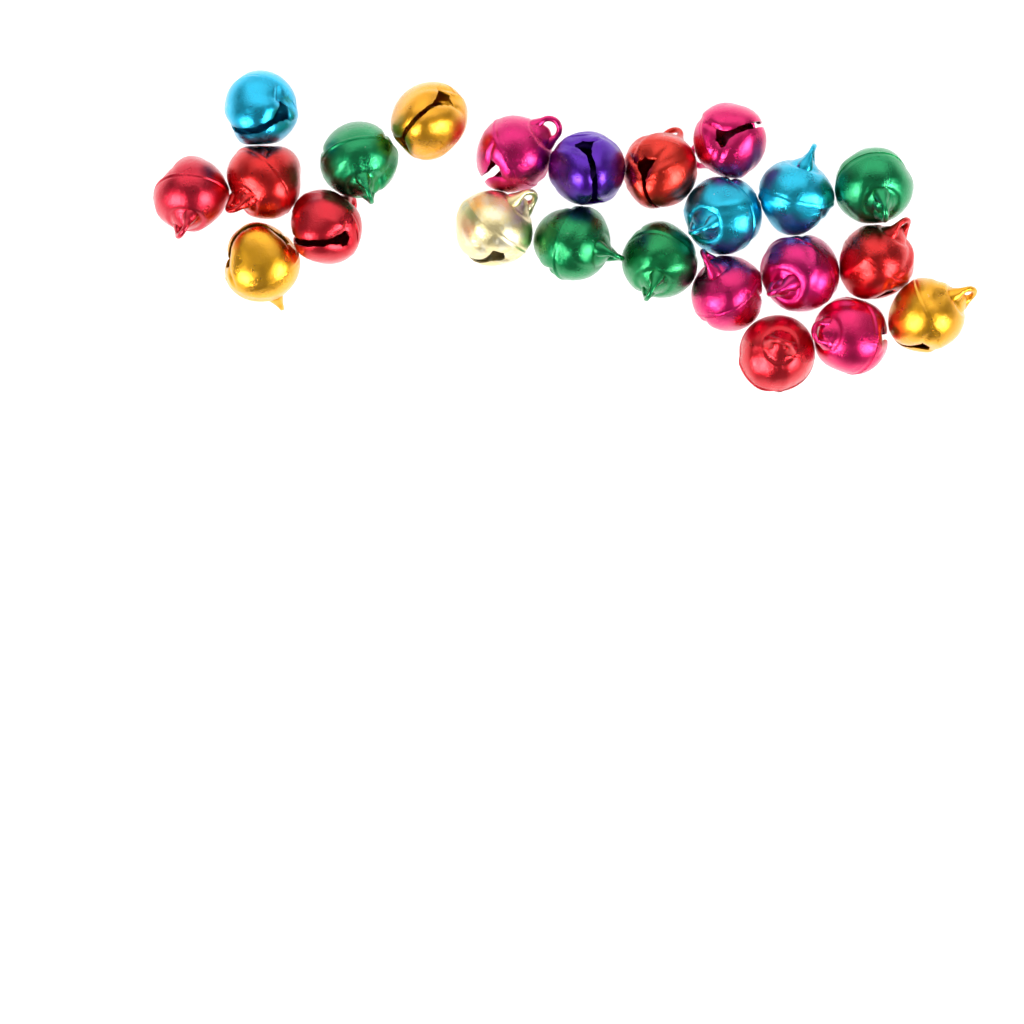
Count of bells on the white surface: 23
